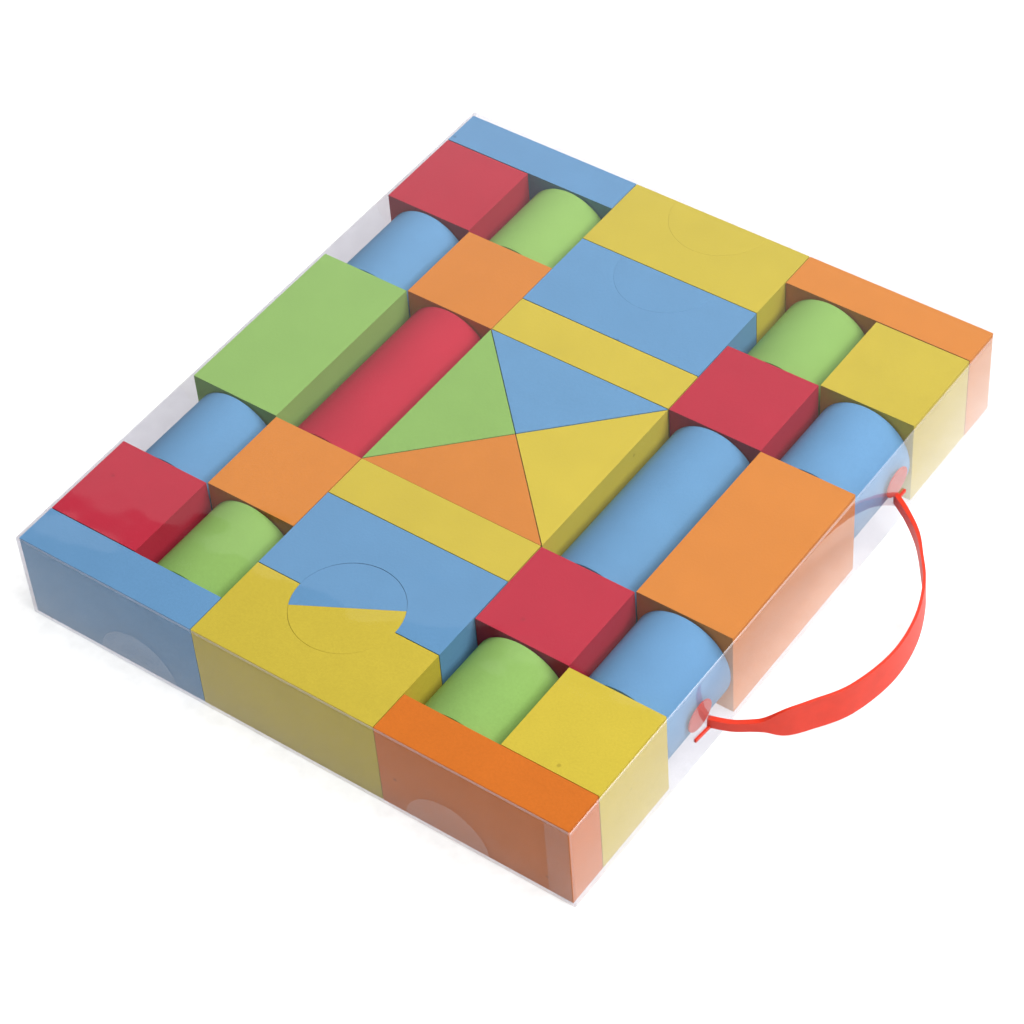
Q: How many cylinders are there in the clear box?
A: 10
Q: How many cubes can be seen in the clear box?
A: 8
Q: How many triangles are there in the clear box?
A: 4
